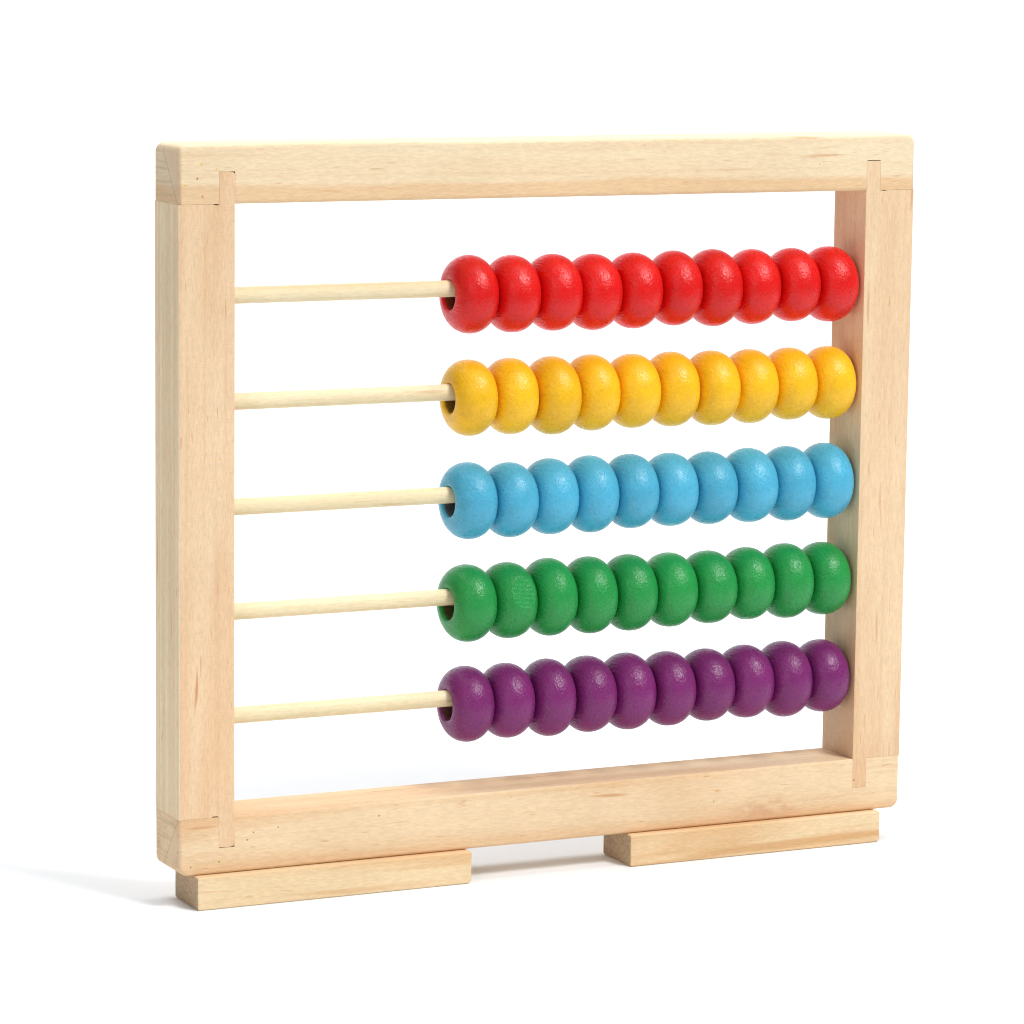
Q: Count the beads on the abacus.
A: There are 50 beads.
